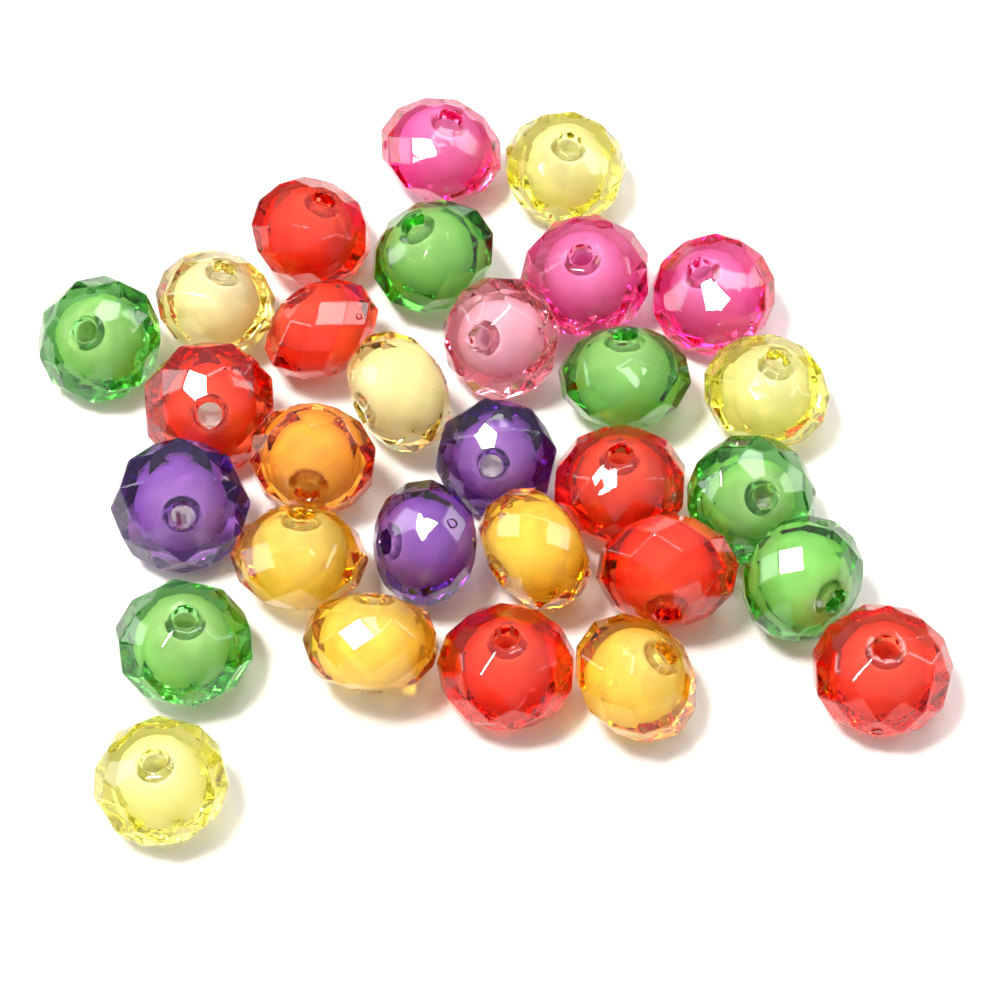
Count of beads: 30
